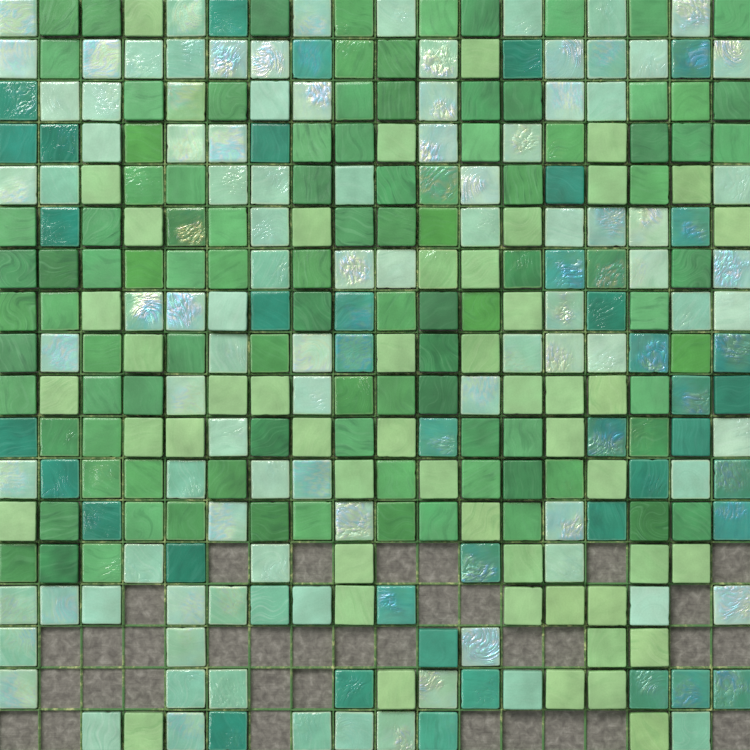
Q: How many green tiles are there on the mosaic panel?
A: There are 100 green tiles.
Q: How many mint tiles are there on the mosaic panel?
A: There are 98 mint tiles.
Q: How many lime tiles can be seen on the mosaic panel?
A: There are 50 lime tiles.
